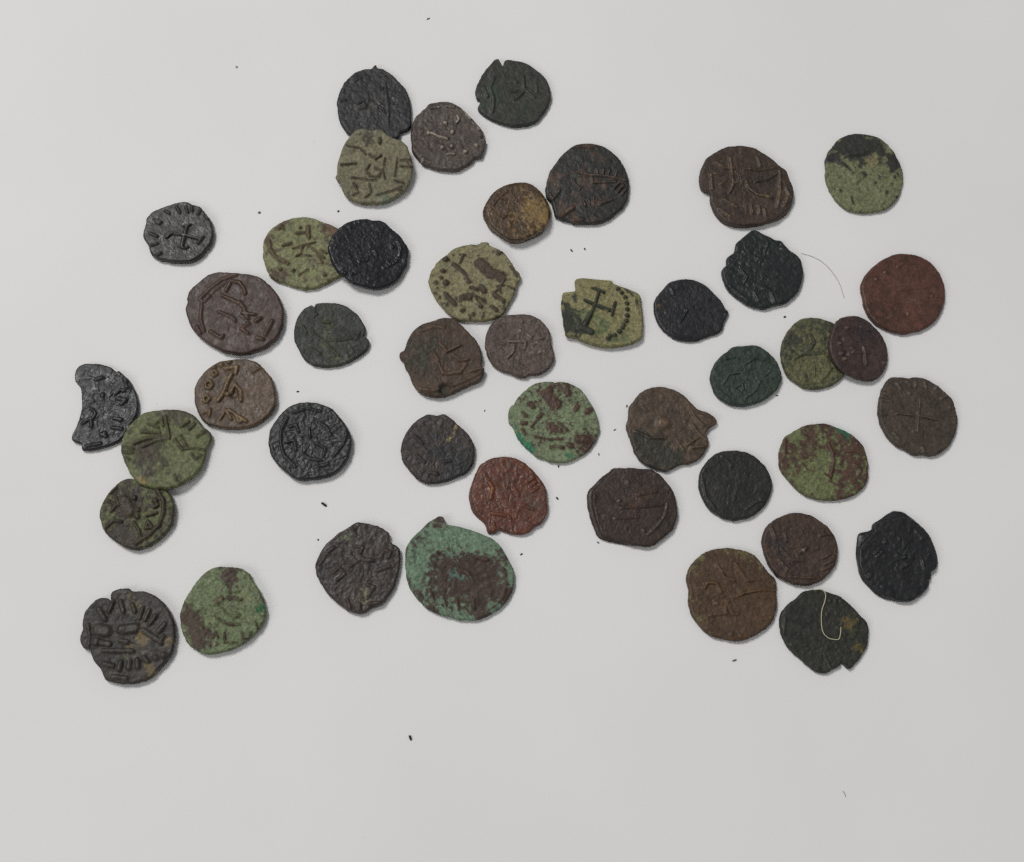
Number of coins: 44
